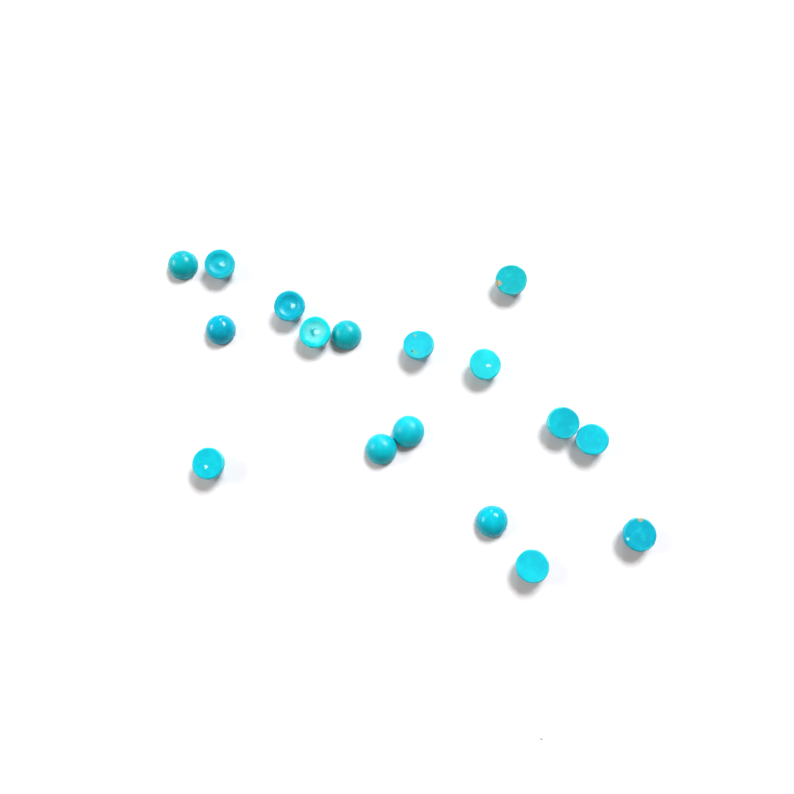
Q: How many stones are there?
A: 17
